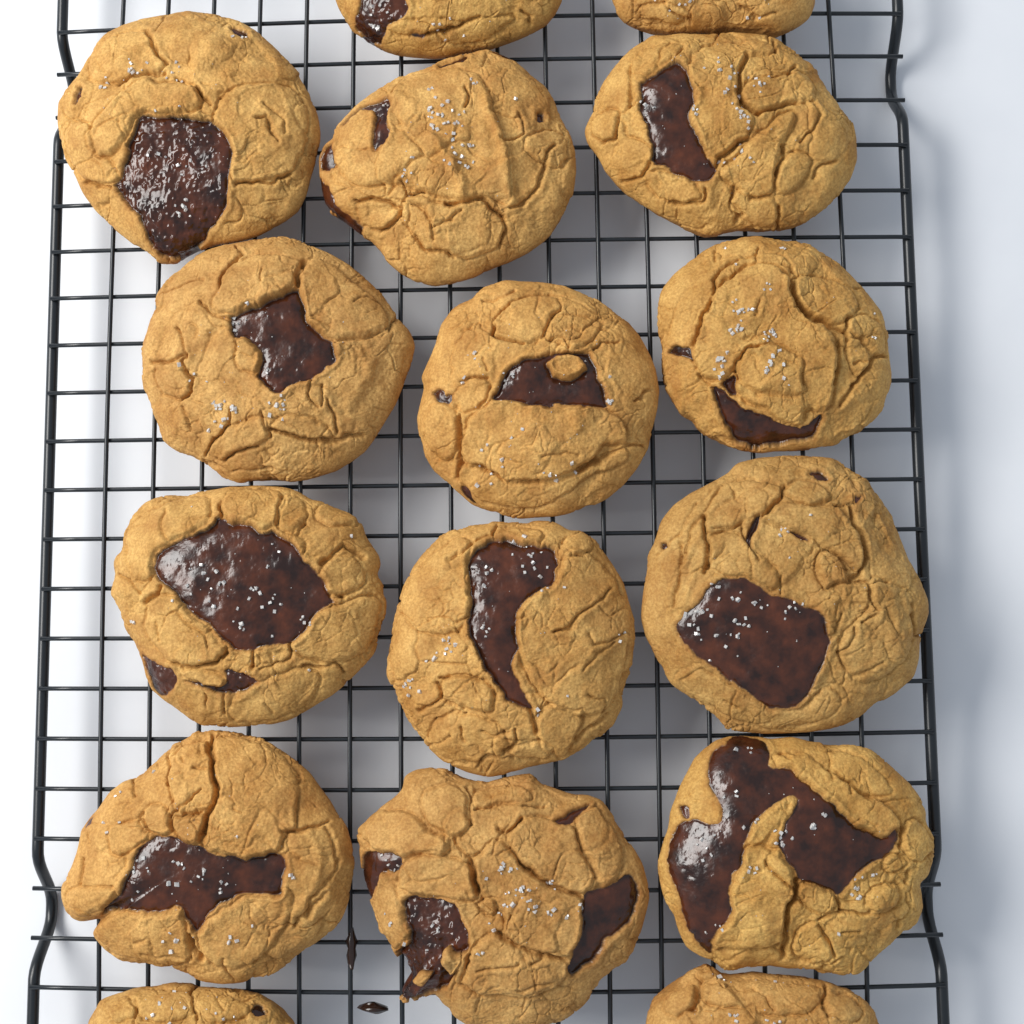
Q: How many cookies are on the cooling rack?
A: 16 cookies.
